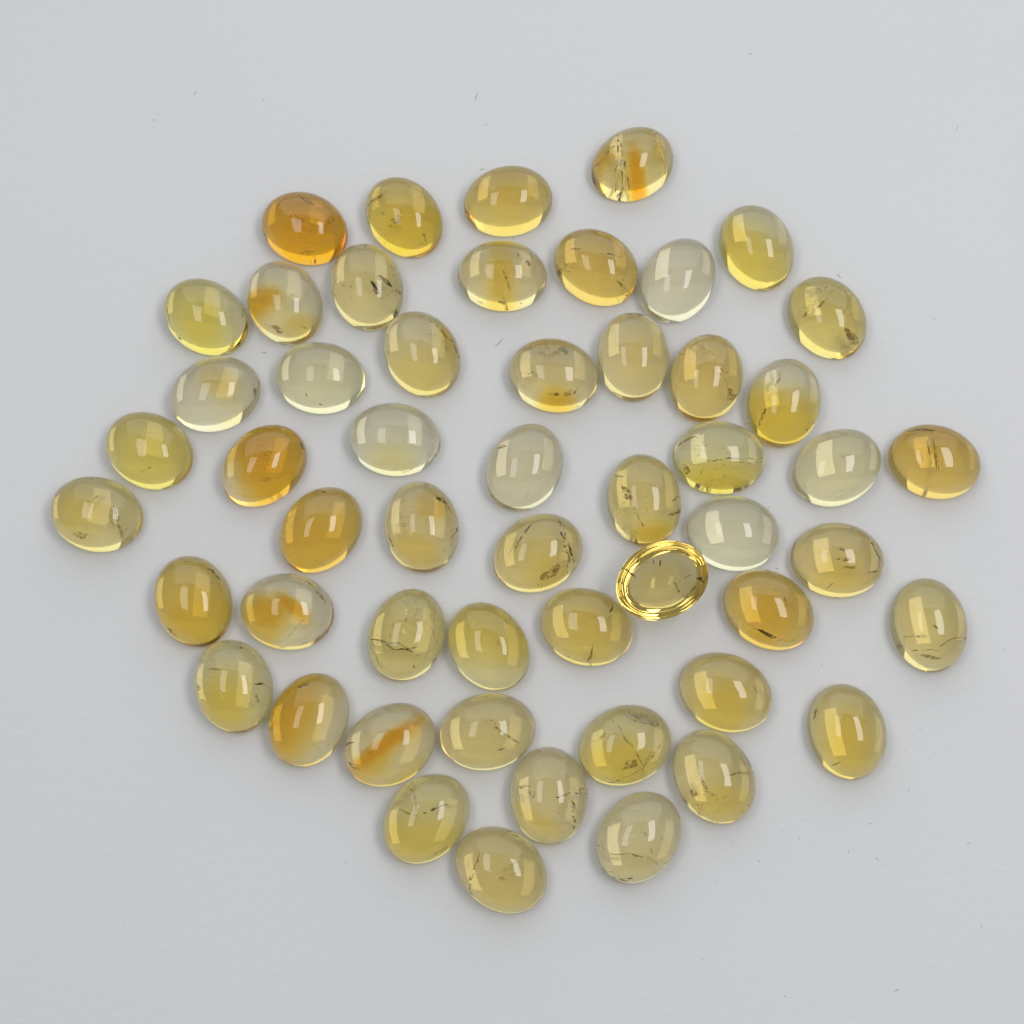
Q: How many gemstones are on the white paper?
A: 53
